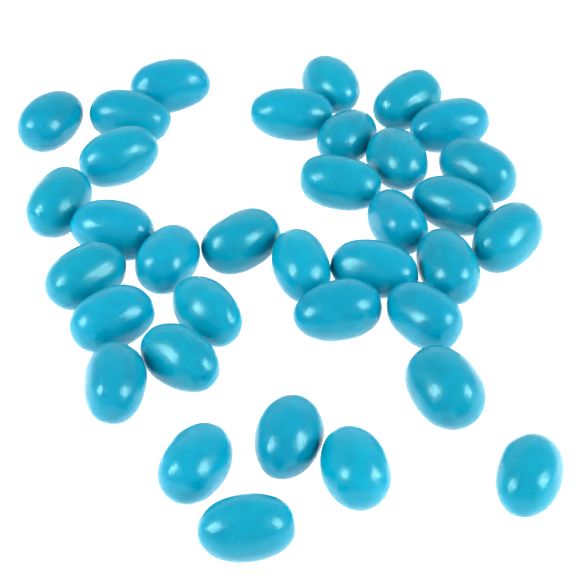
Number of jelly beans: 35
